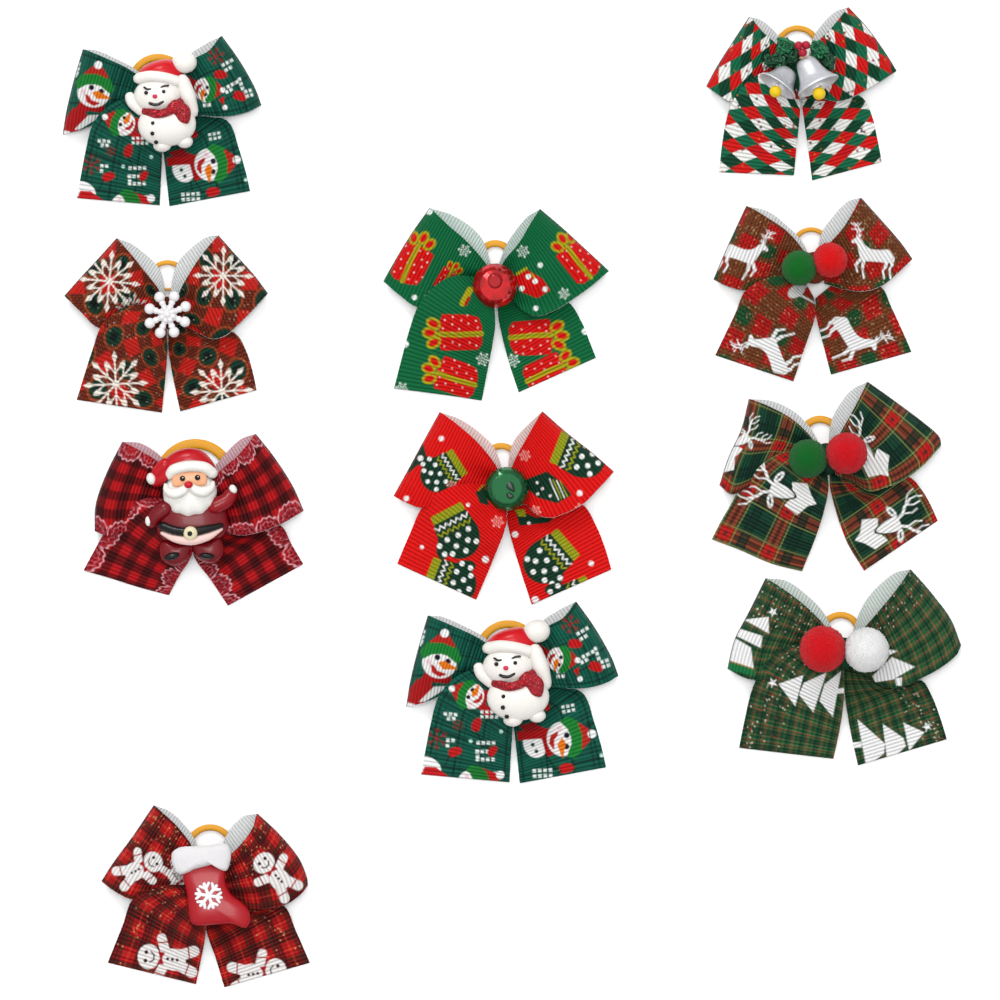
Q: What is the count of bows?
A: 11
